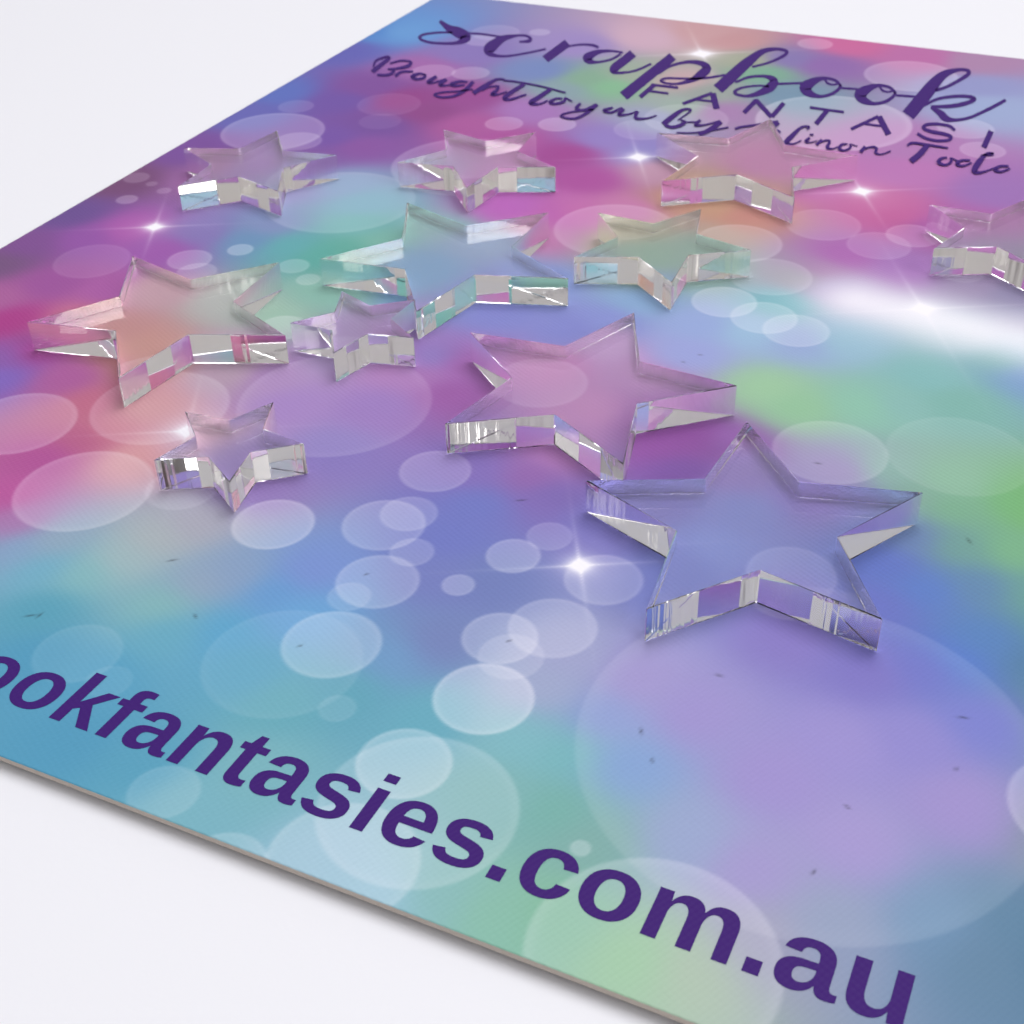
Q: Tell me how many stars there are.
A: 11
